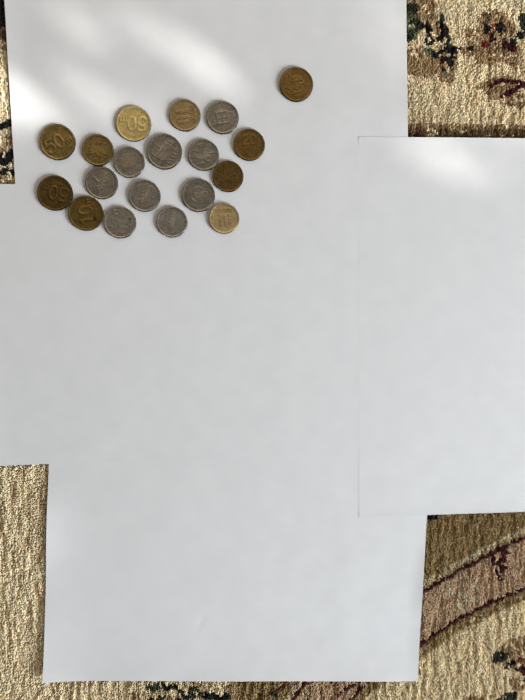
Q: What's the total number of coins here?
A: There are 19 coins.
